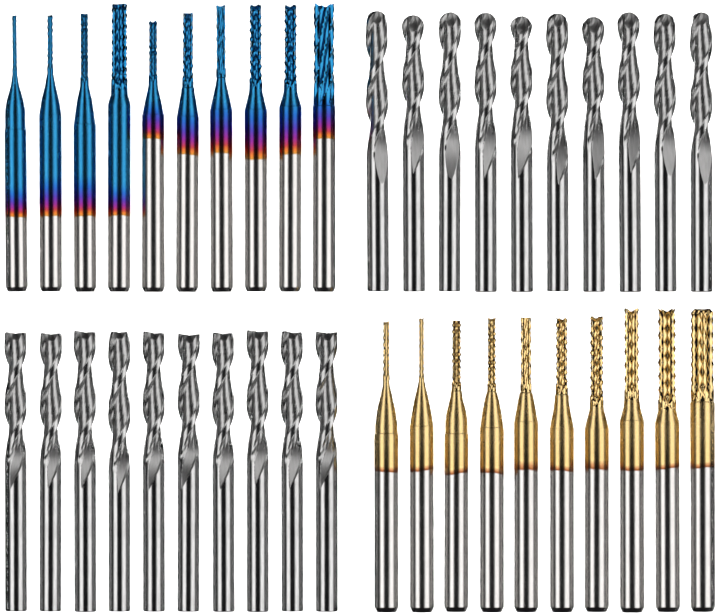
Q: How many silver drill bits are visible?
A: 20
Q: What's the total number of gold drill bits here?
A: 10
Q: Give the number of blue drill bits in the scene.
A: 10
